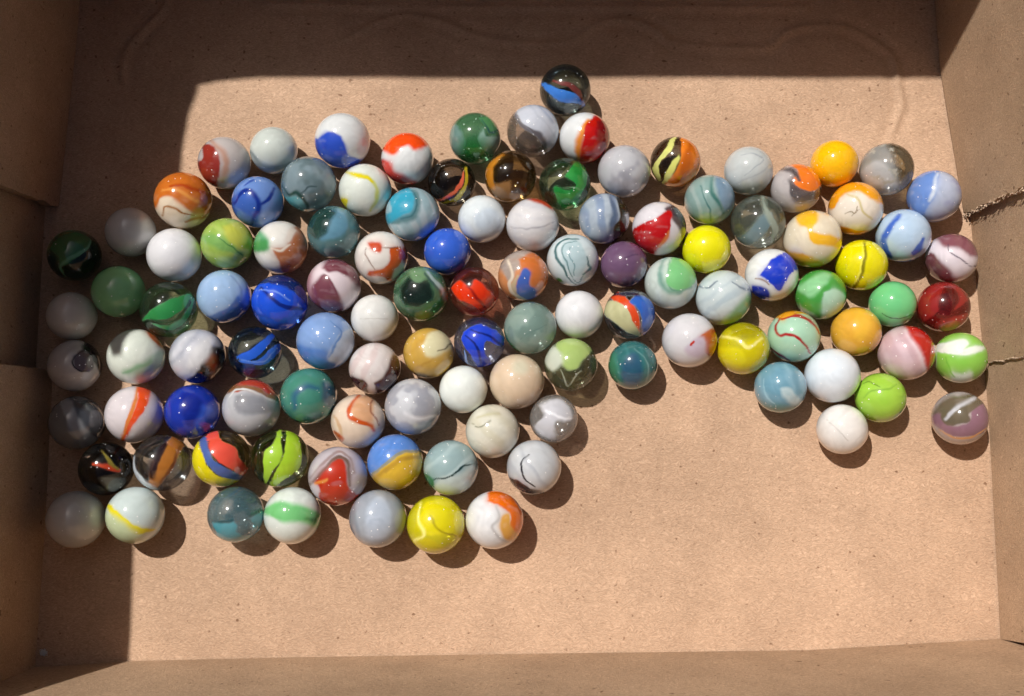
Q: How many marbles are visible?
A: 111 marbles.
